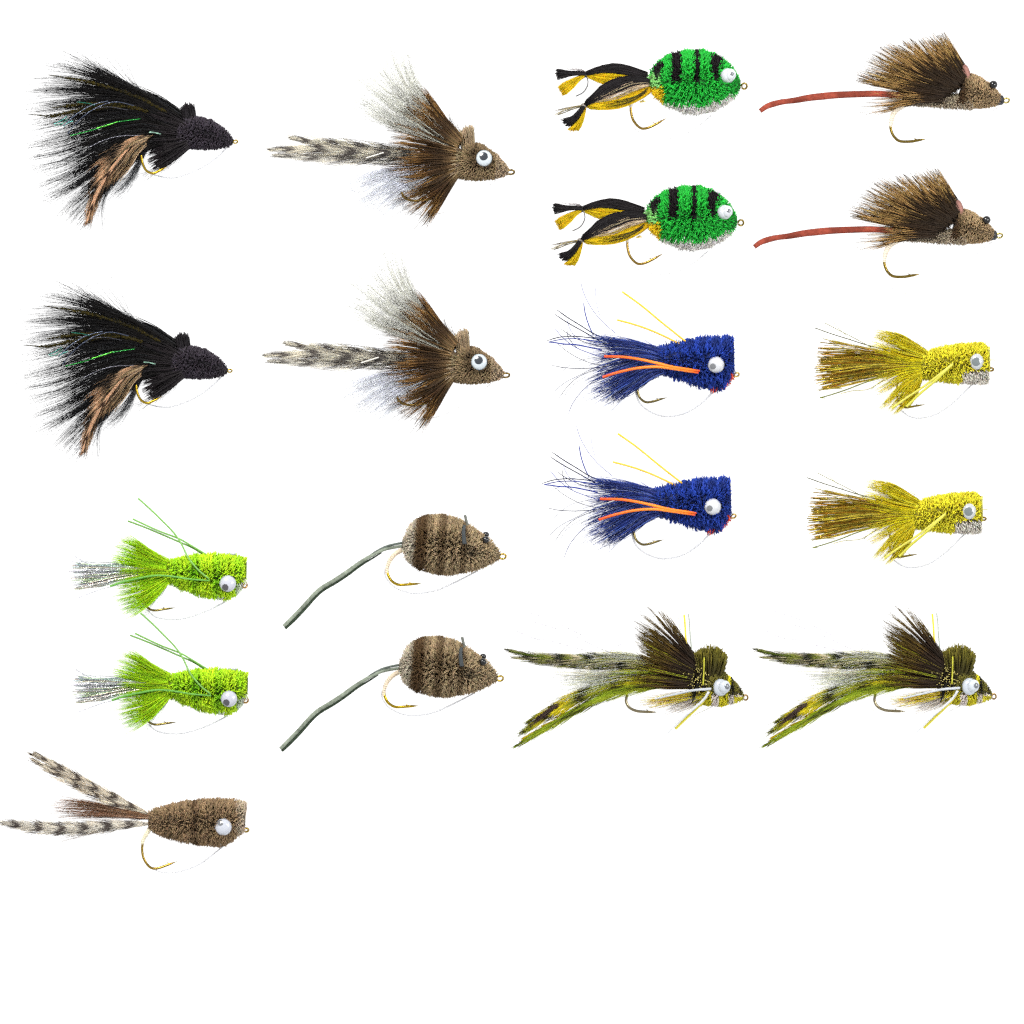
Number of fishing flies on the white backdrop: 19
